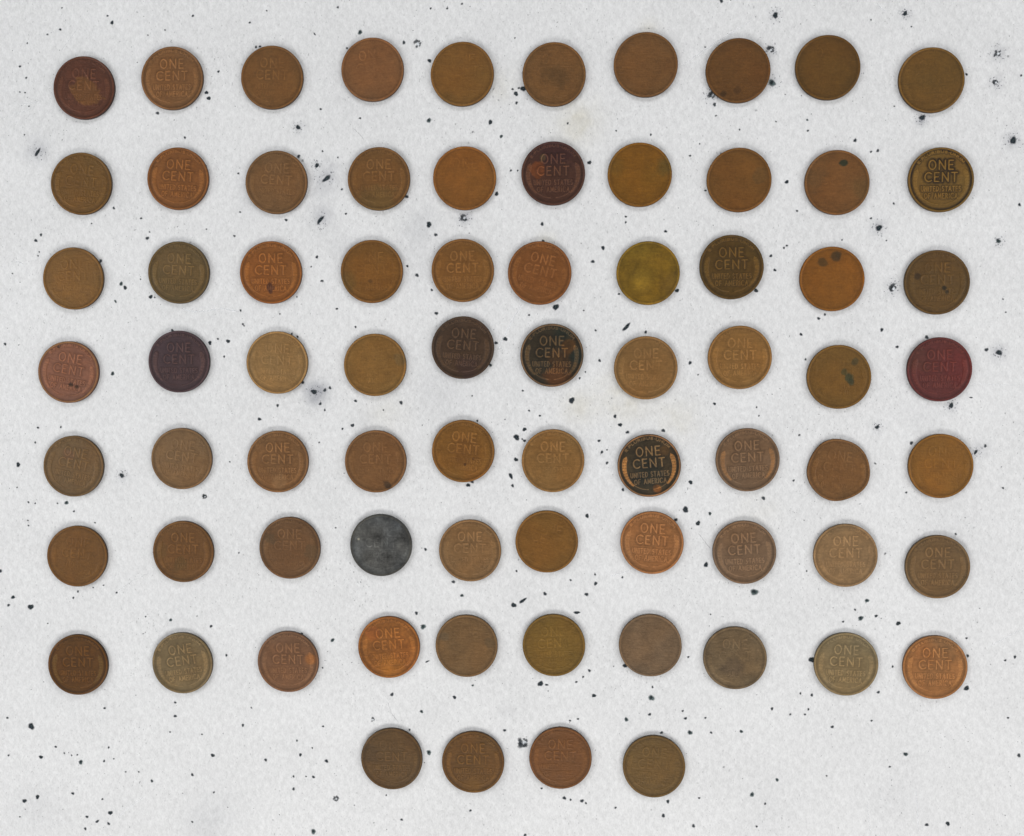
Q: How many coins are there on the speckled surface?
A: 74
